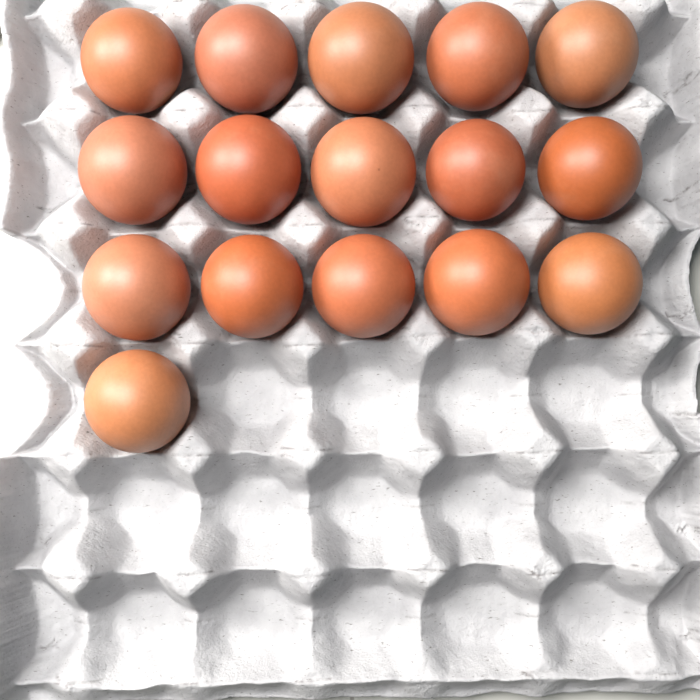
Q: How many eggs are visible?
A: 16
